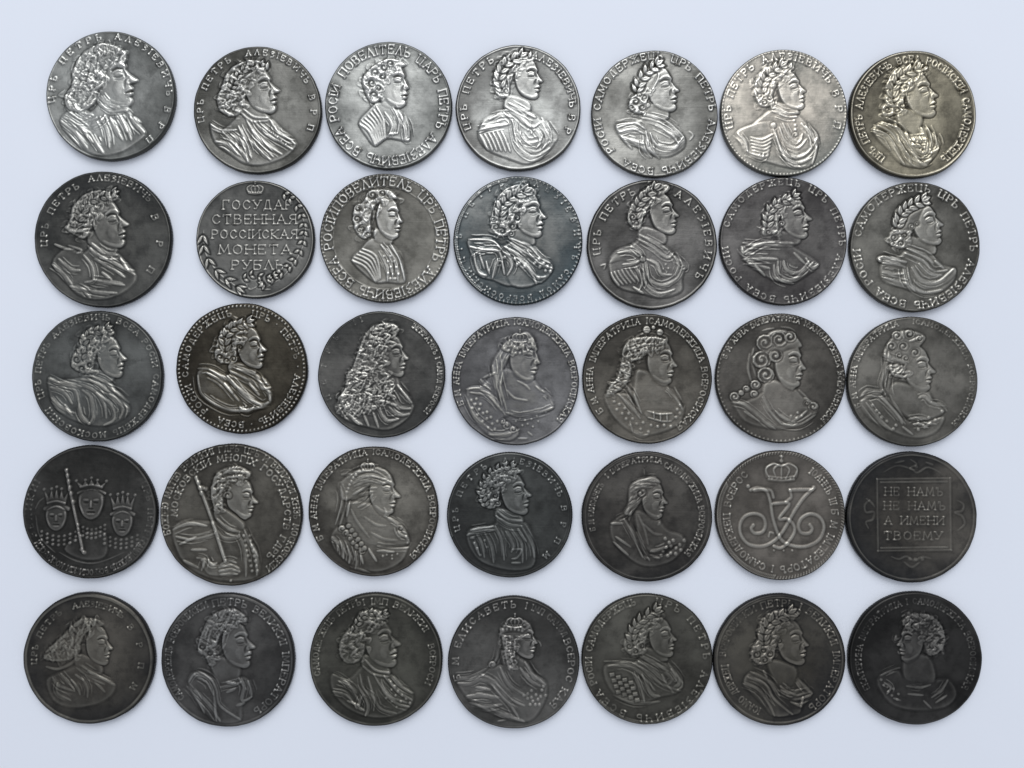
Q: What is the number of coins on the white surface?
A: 35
